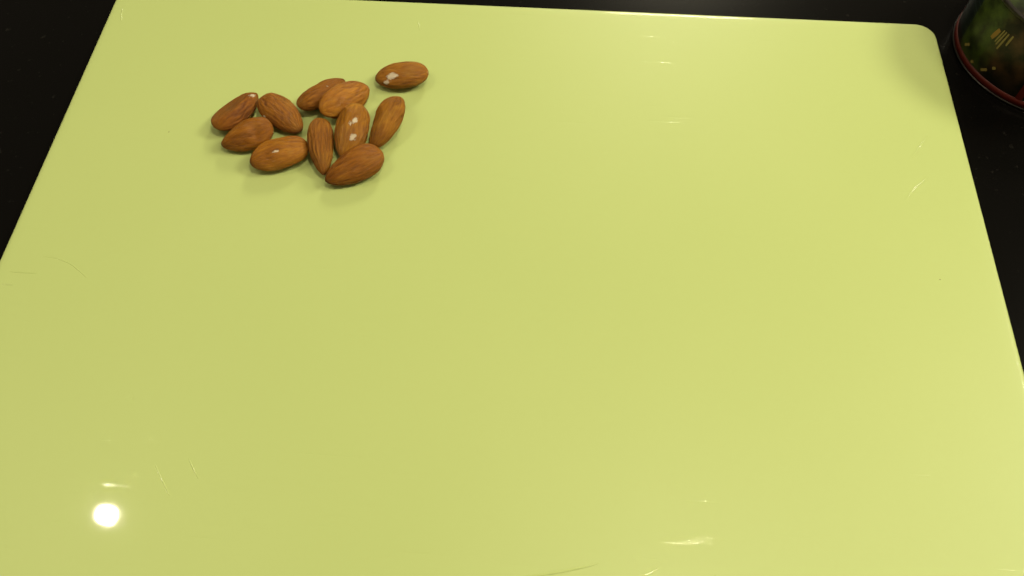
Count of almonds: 11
